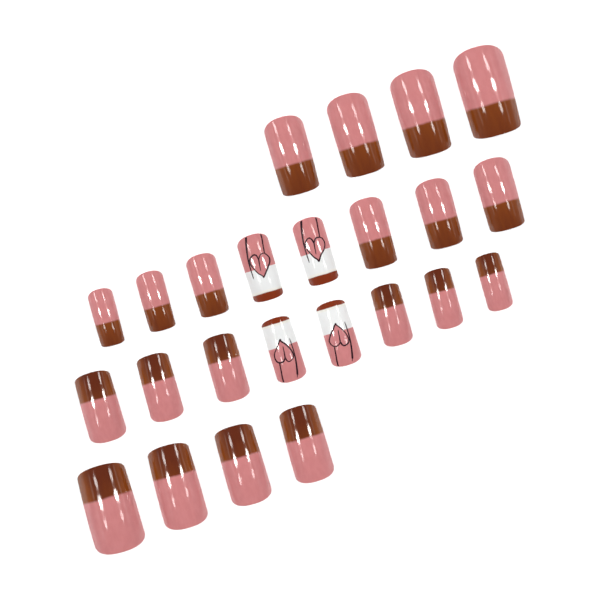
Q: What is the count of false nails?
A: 24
